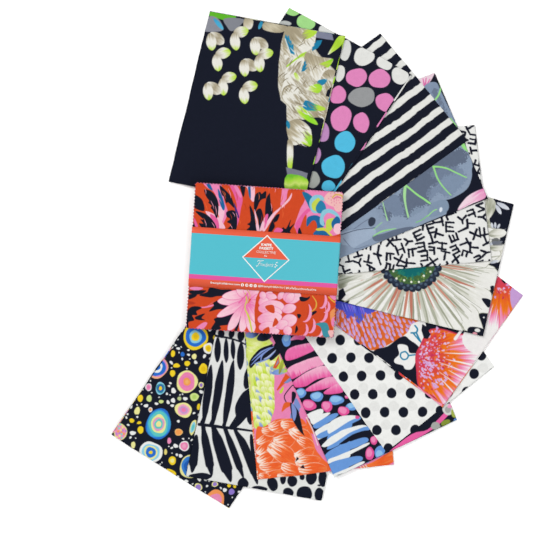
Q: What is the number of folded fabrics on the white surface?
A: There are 12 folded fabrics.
